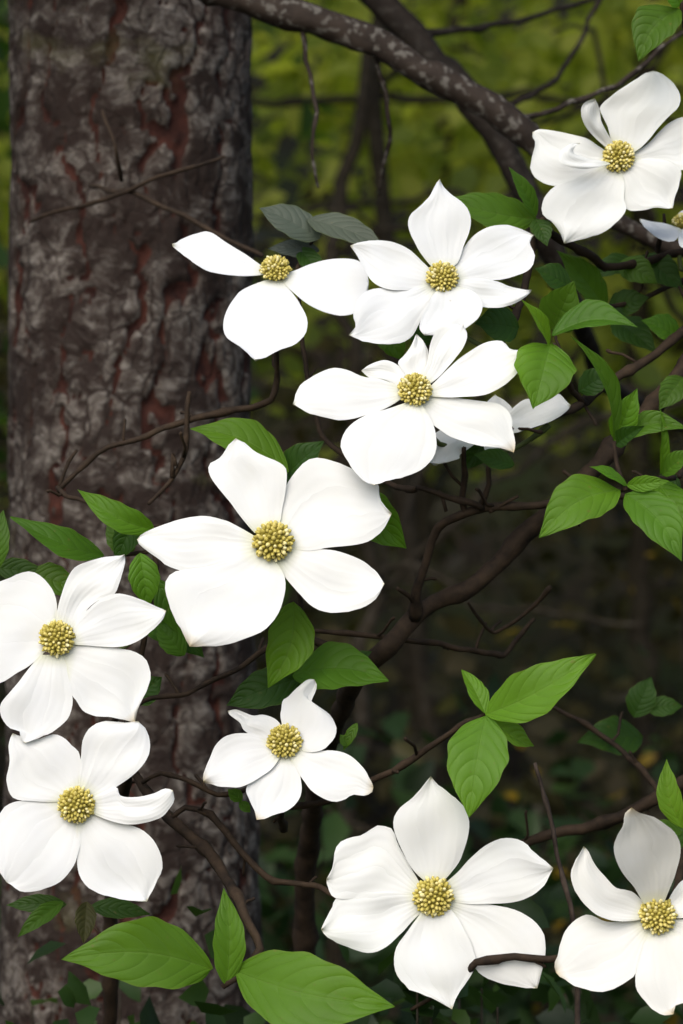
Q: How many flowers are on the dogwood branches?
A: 12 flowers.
